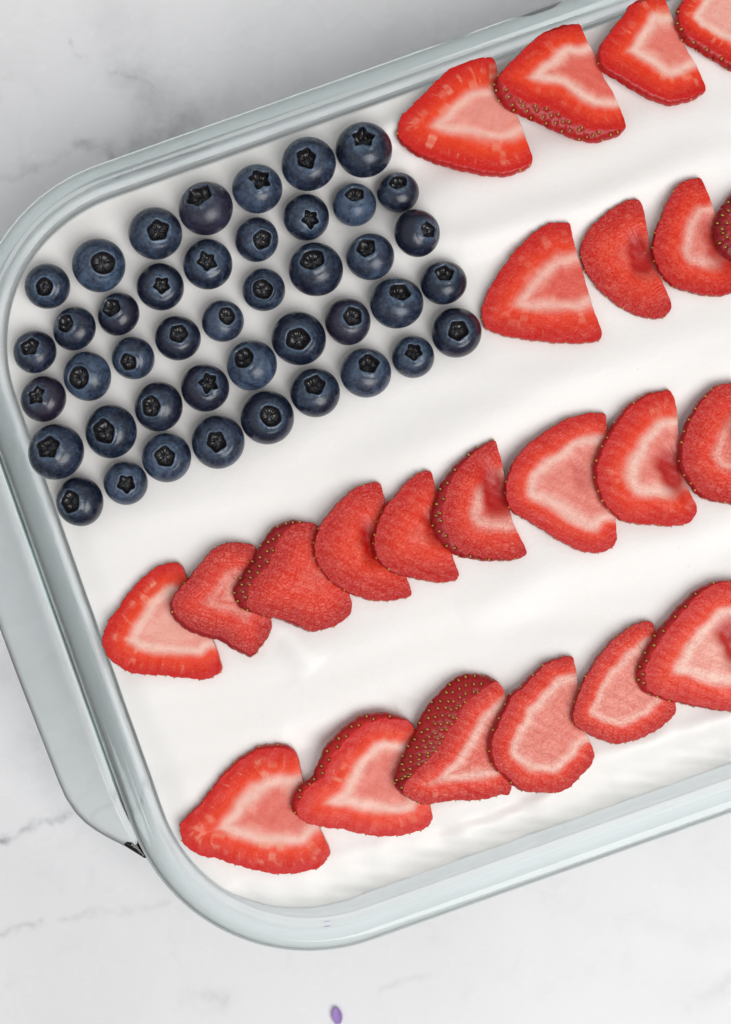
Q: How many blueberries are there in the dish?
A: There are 43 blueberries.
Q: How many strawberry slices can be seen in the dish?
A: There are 23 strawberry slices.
